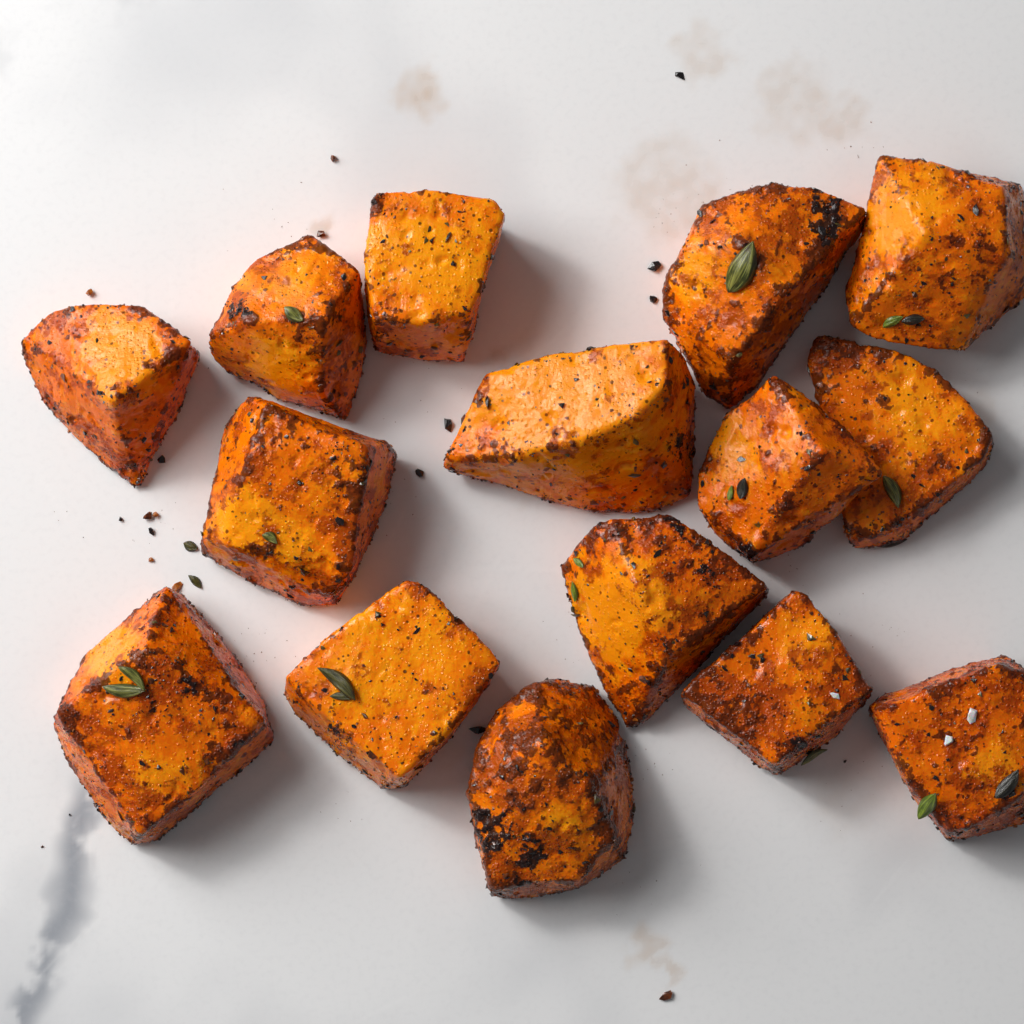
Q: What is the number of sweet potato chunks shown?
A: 15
